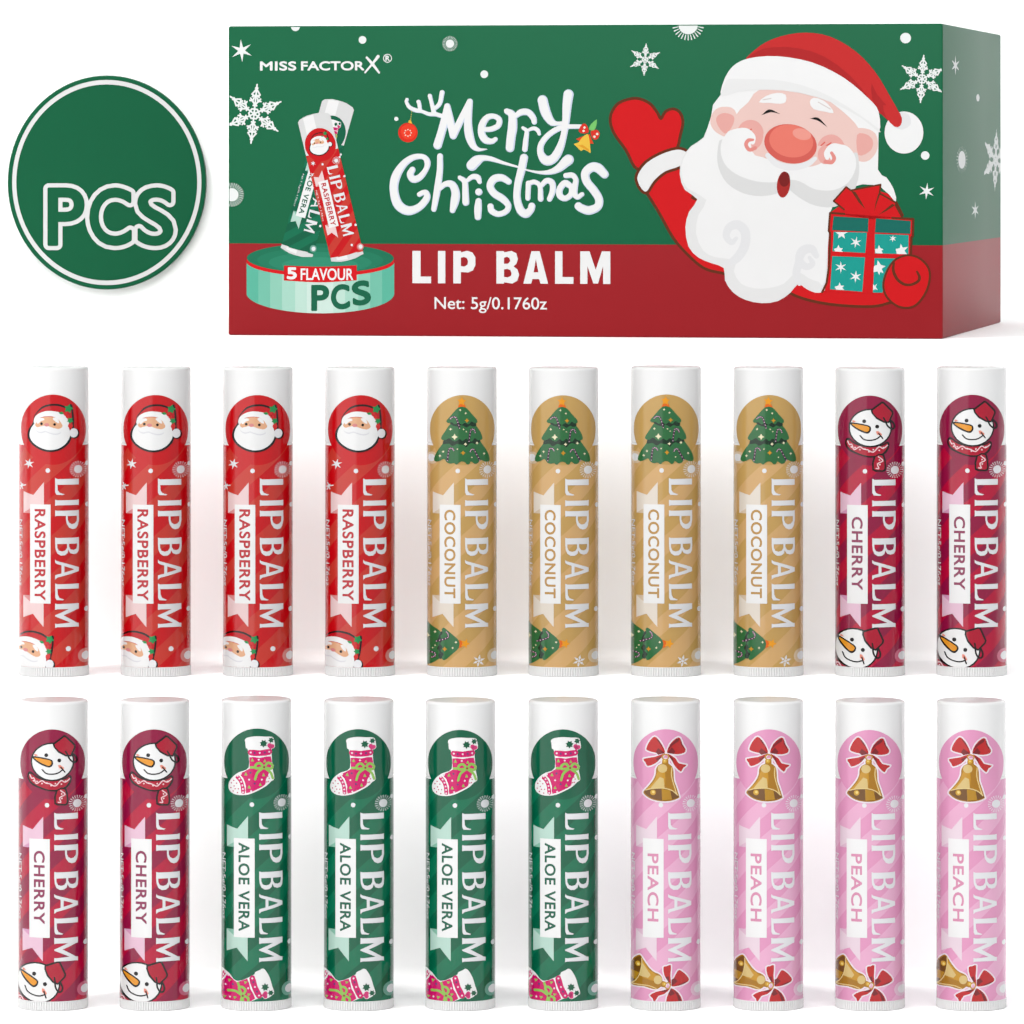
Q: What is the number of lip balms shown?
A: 20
